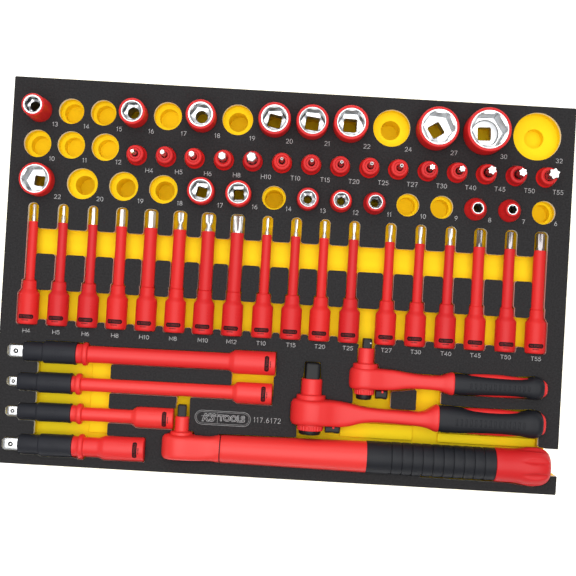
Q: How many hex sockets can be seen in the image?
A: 16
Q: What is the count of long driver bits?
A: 18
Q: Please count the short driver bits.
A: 15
